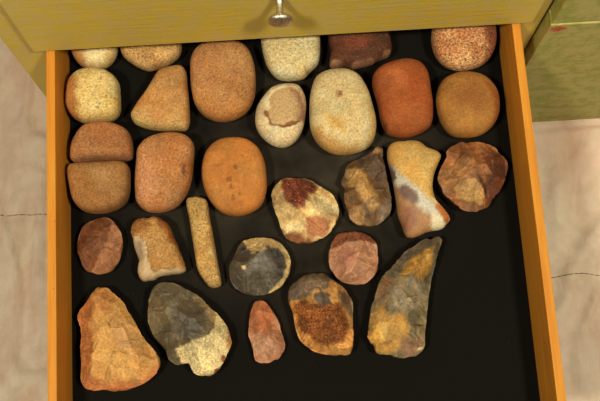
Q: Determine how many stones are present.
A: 30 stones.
